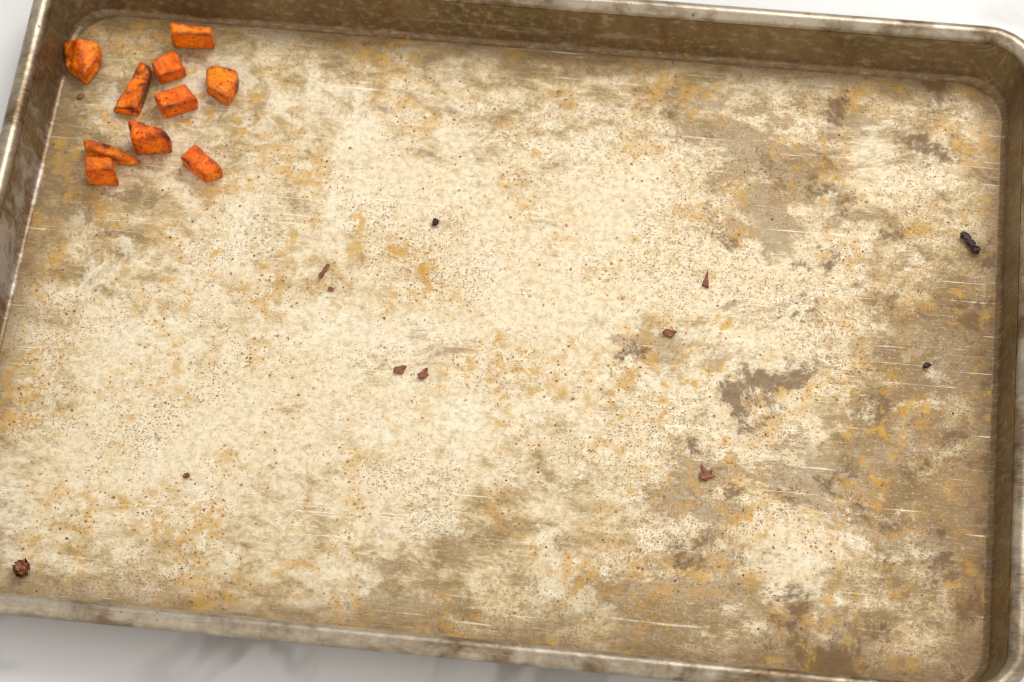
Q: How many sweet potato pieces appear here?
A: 10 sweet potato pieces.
